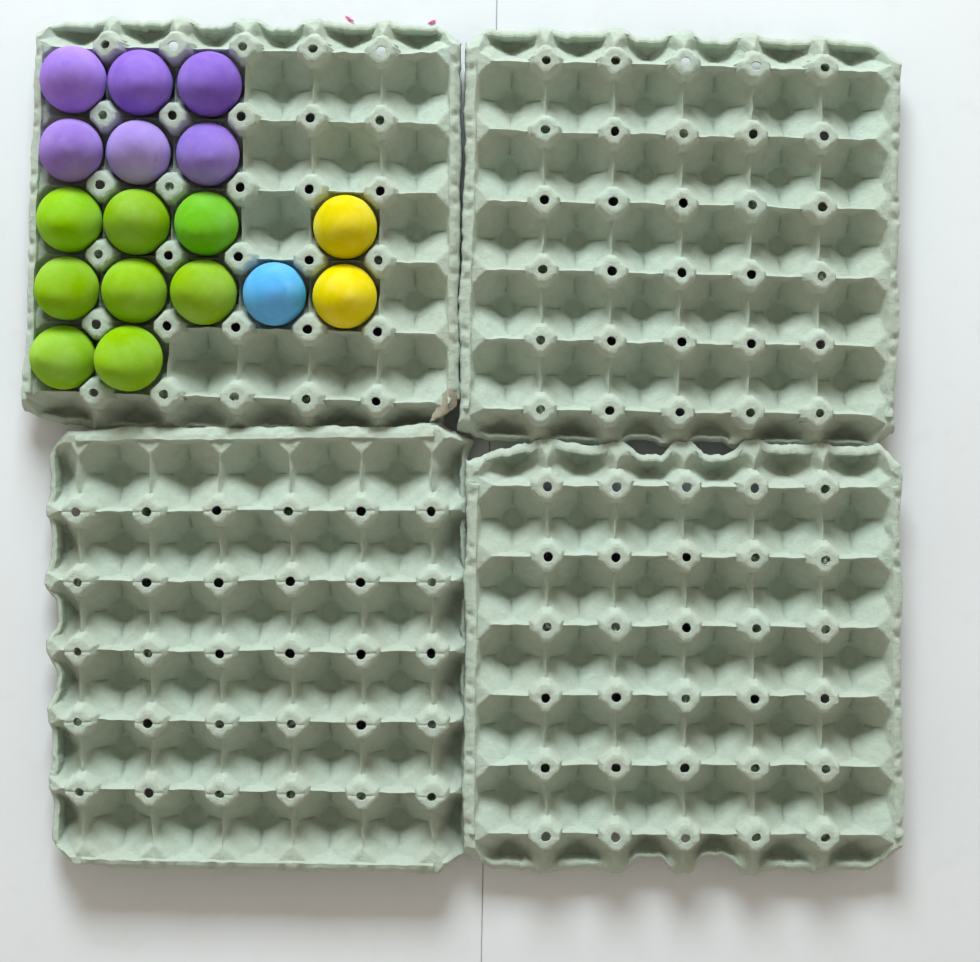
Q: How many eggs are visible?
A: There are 17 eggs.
